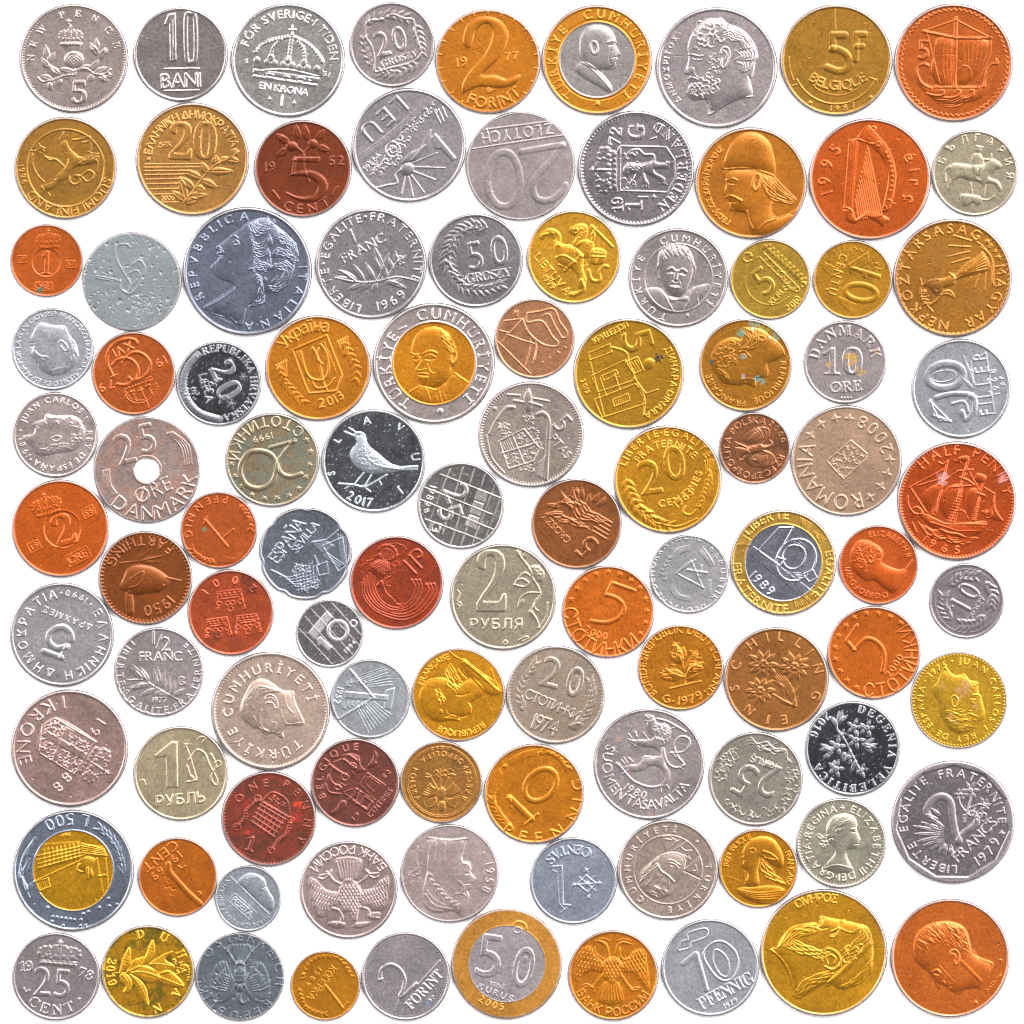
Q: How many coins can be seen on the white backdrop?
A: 101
